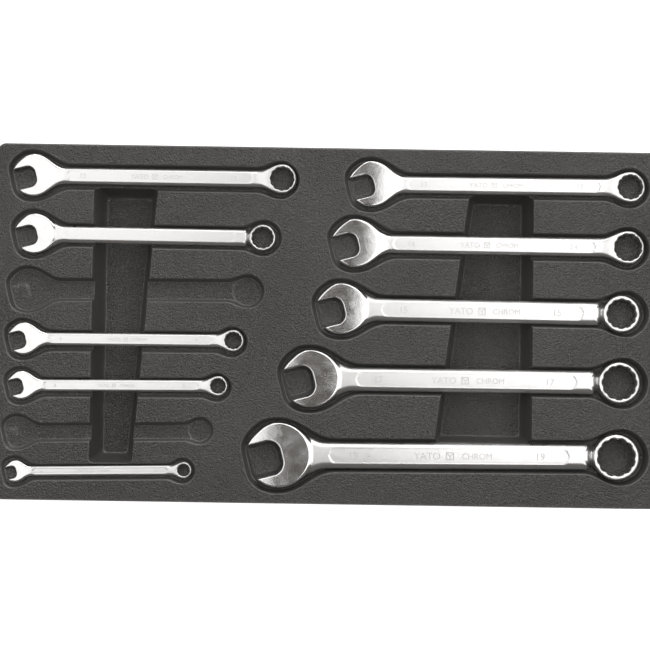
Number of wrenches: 10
